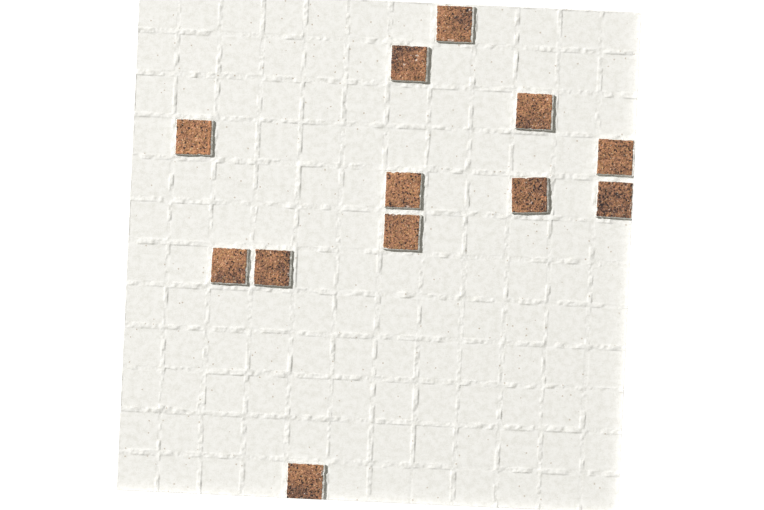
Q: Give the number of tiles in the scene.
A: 12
